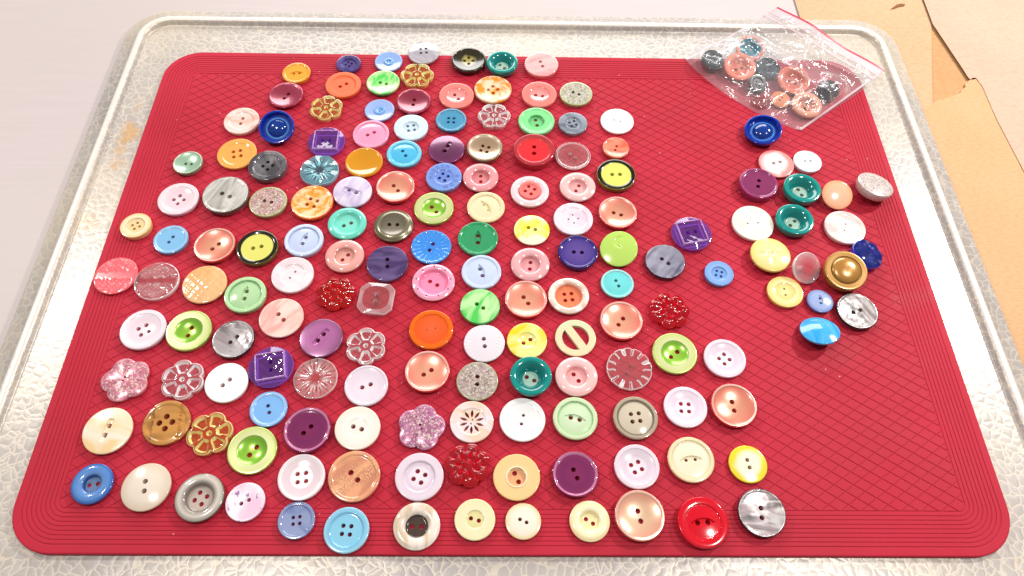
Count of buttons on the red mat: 174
